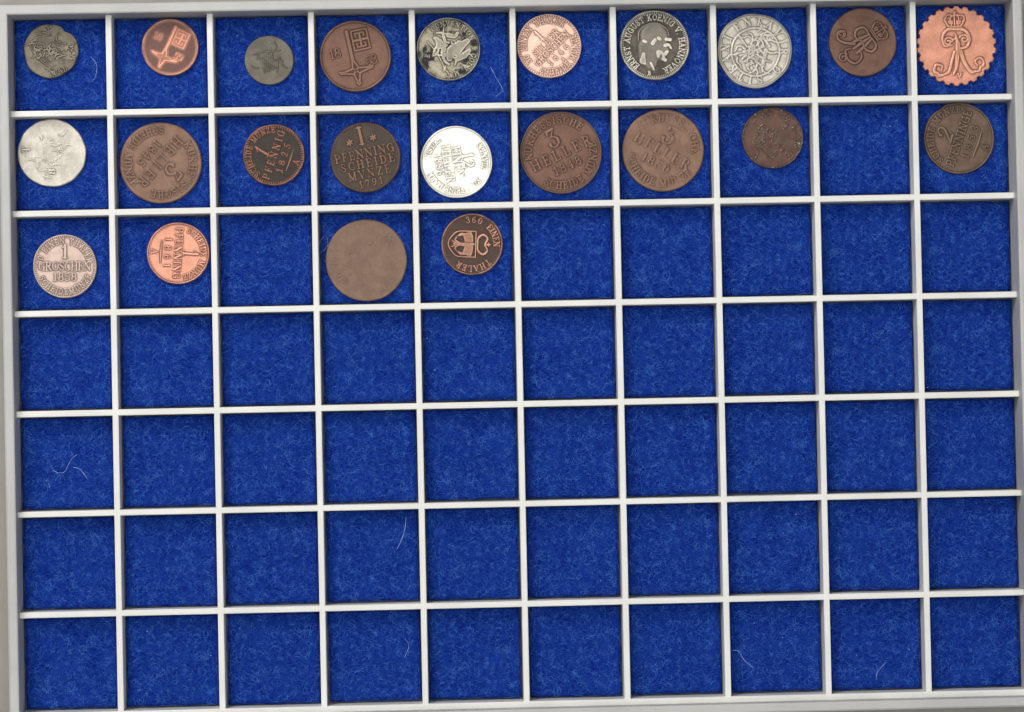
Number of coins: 23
